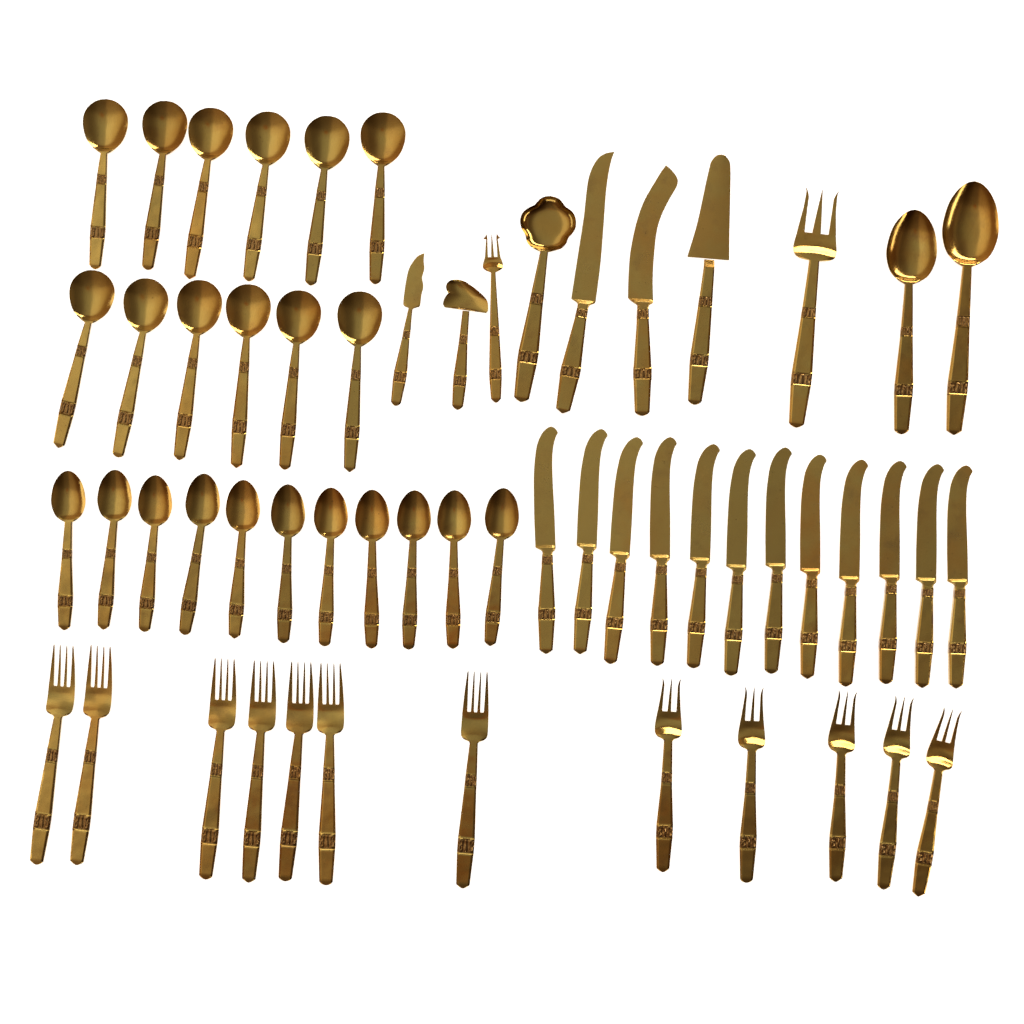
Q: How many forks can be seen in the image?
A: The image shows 14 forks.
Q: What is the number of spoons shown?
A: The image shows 26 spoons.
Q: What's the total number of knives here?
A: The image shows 15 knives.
